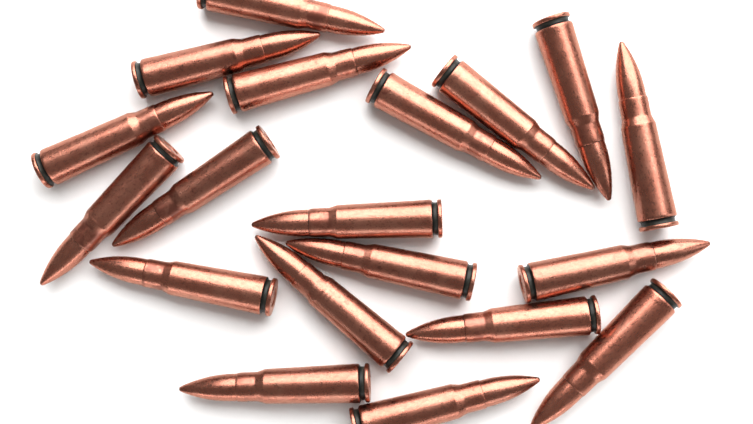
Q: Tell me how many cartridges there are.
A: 19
